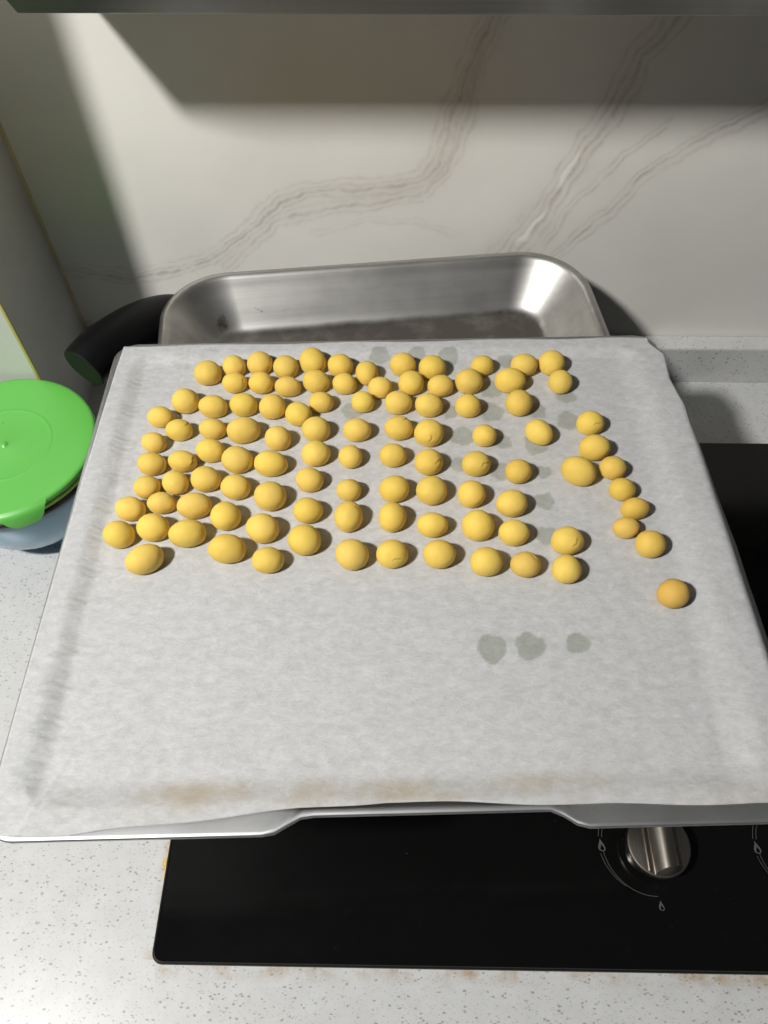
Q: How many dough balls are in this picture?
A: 102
